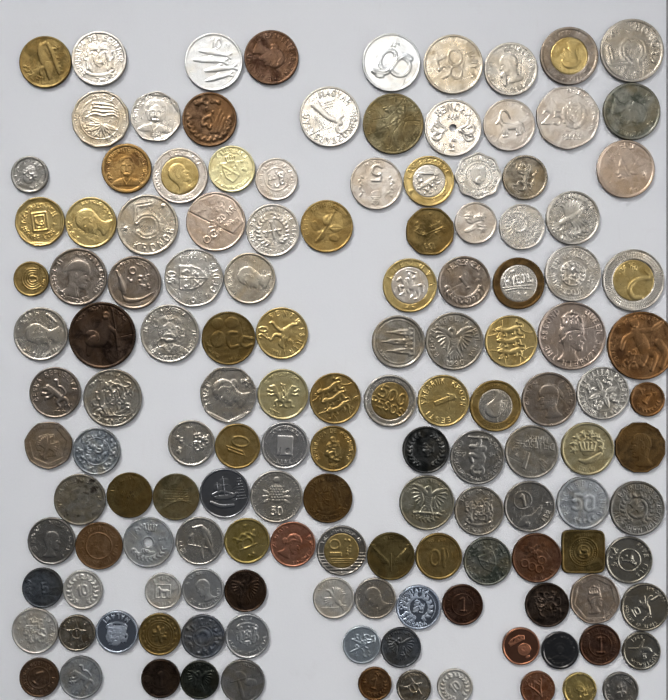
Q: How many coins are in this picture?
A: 139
